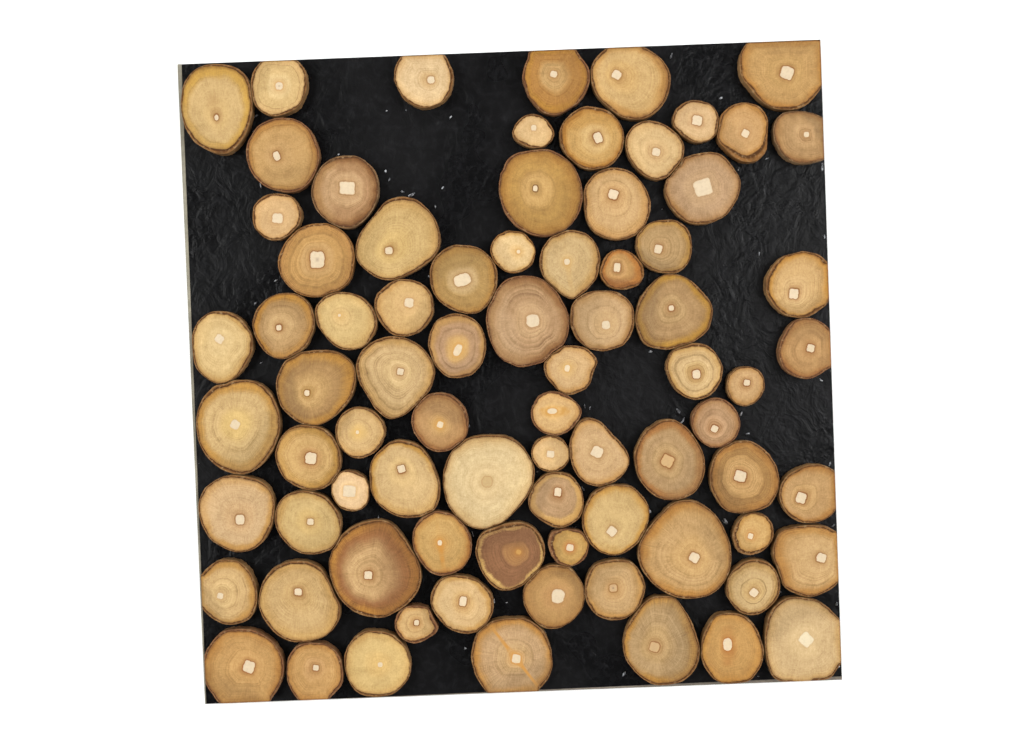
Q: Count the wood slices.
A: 79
